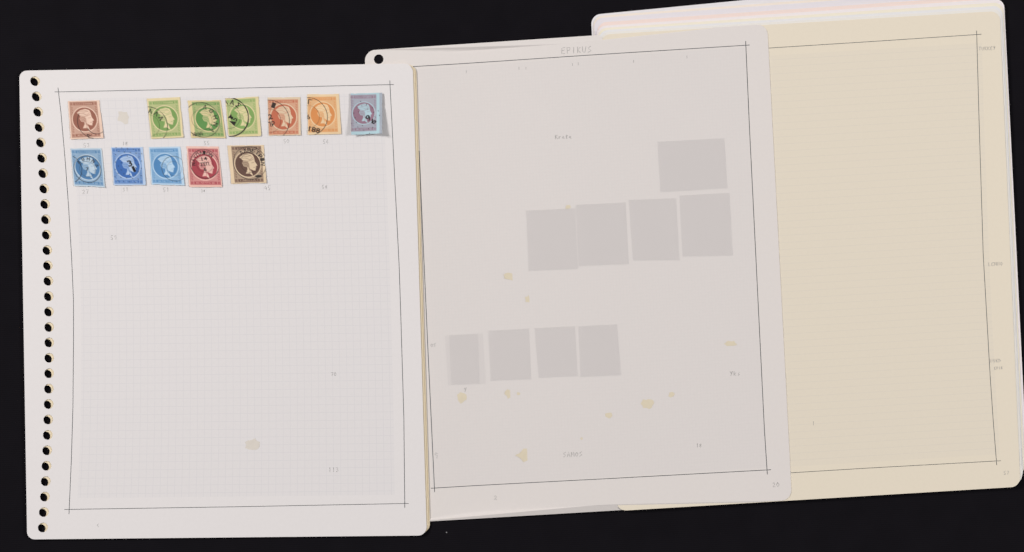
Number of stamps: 12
